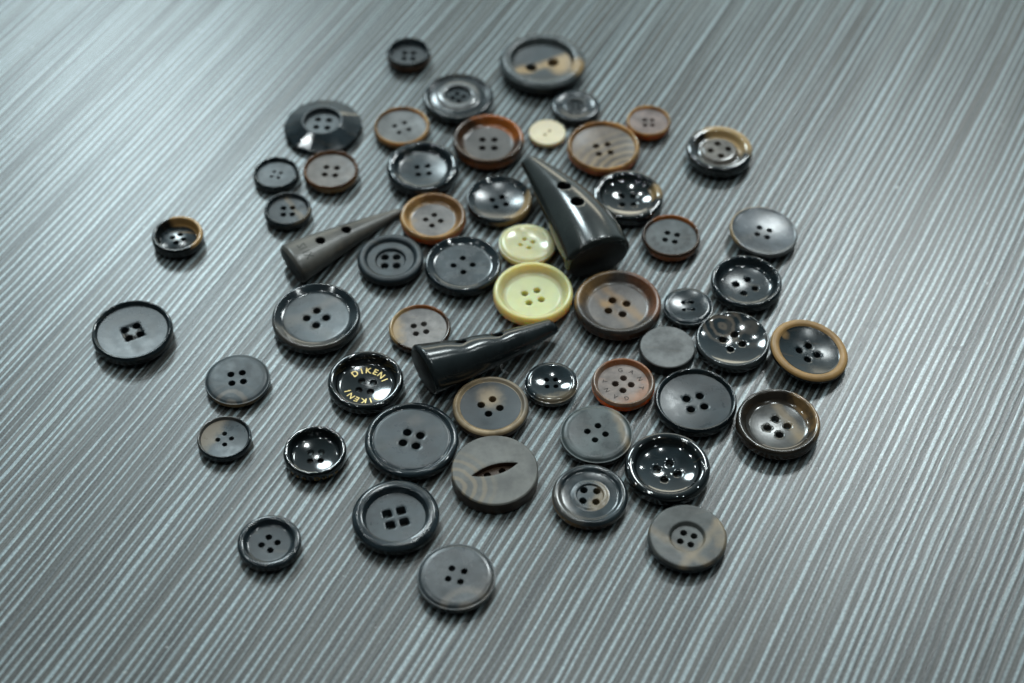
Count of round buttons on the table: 52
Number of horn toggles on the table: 3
